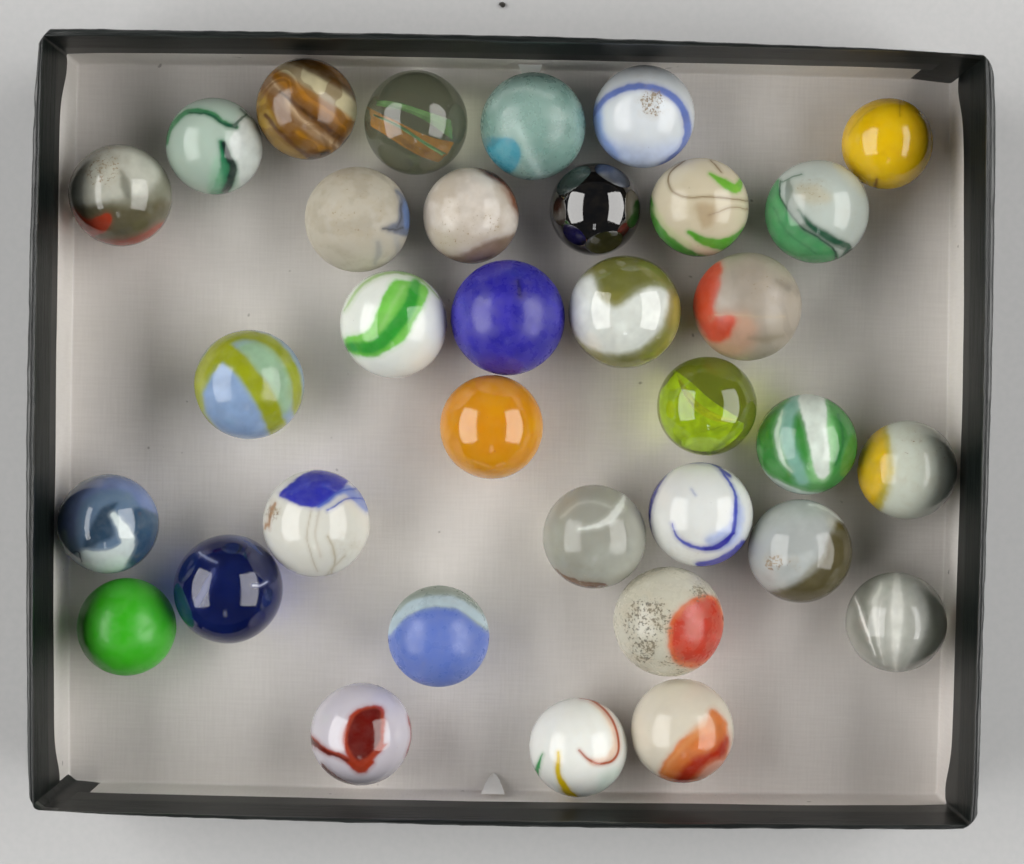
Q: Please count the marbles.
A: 34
